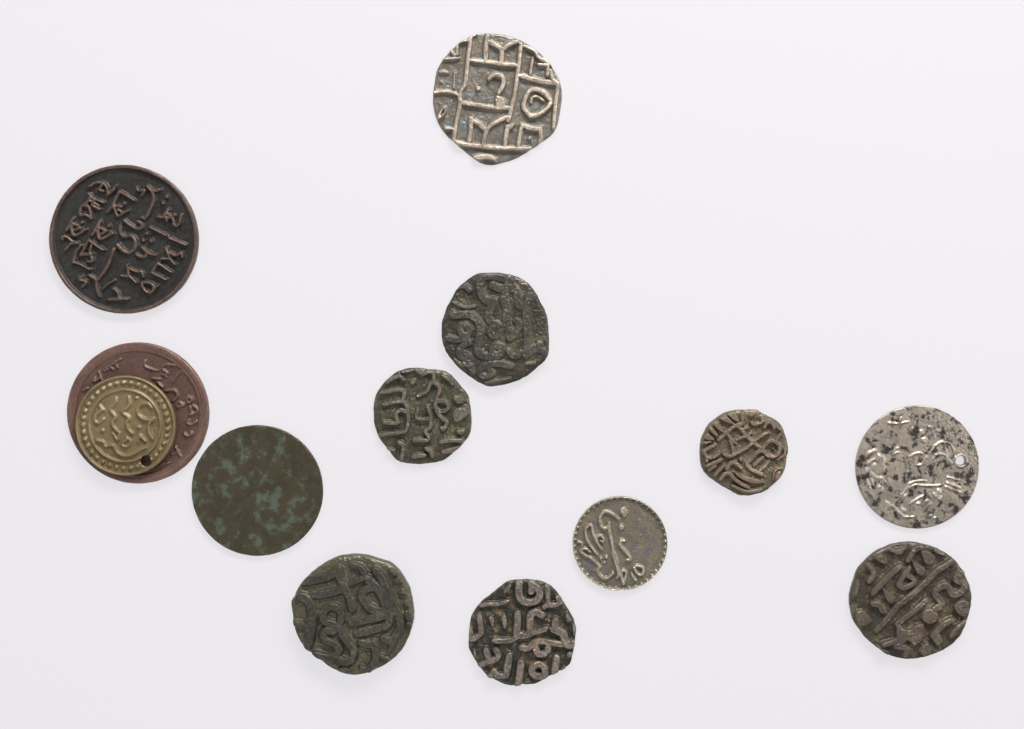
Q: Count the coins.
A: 13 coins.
